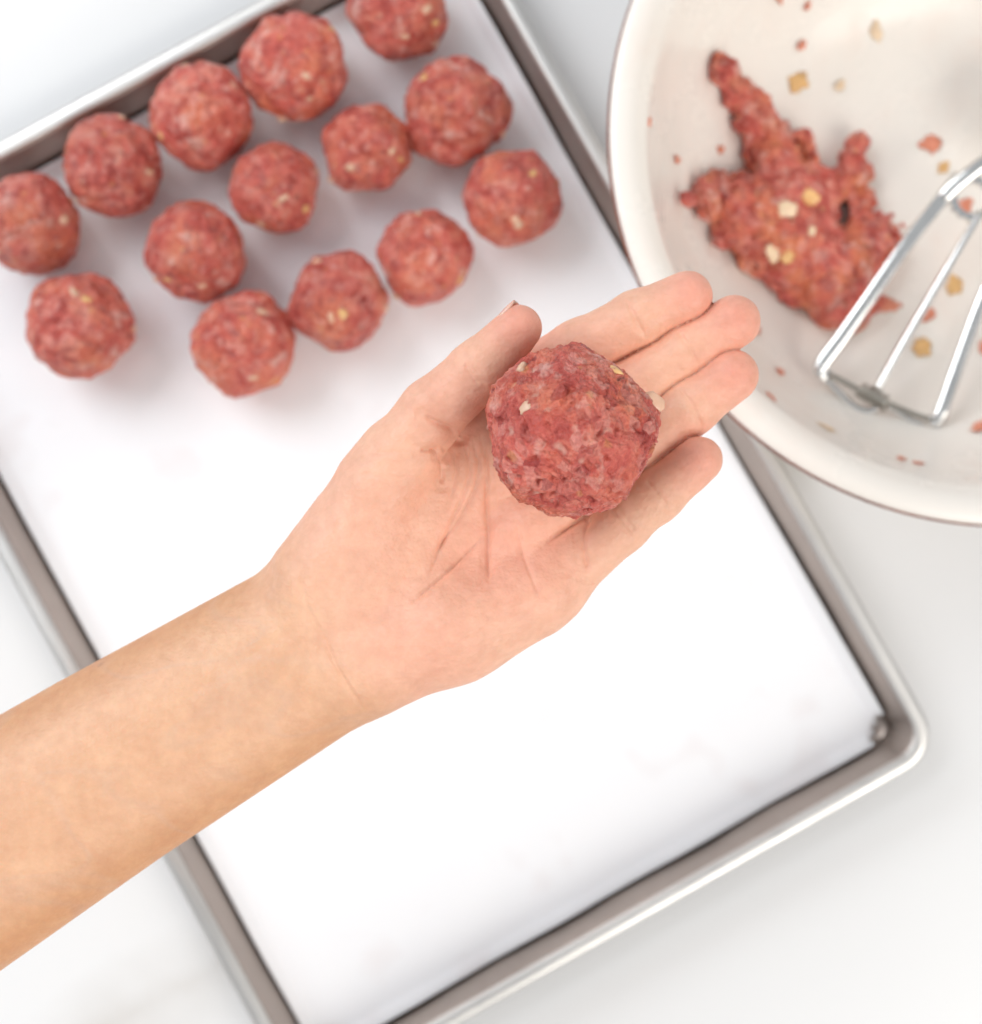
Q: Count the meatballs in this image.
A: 15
